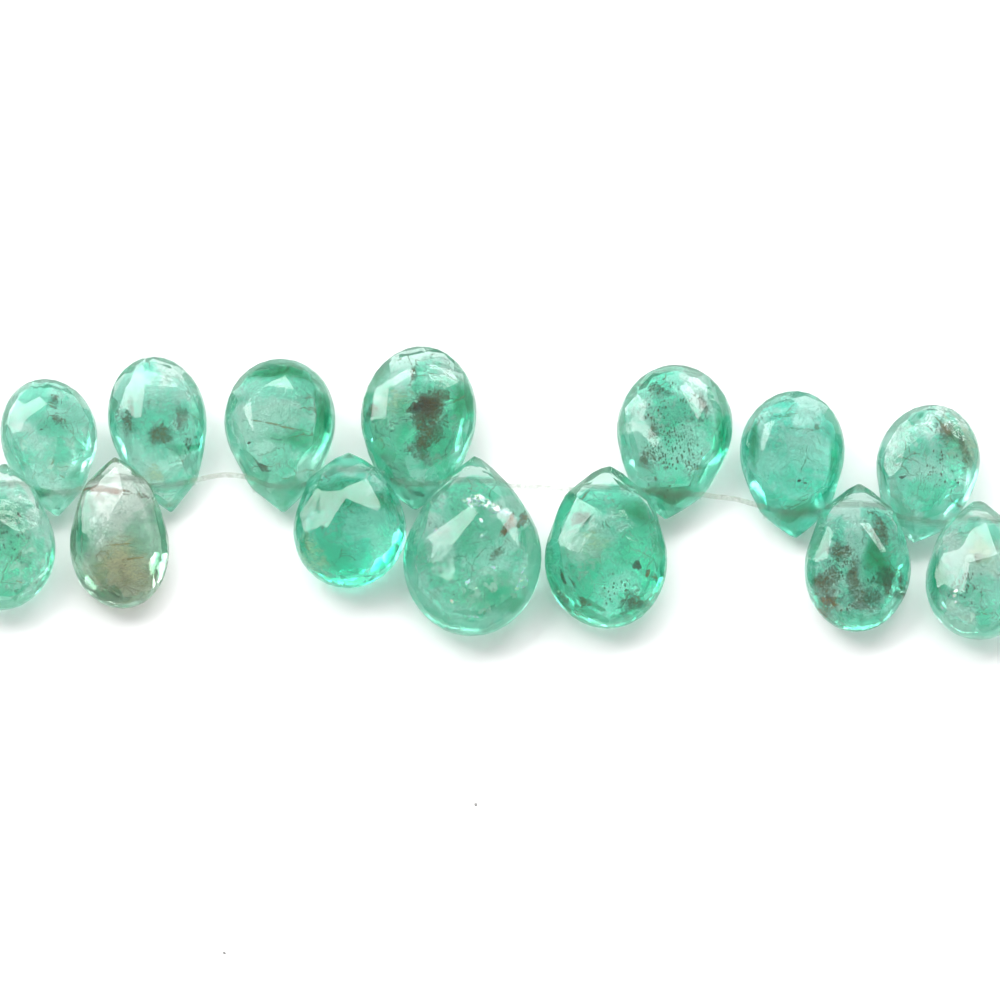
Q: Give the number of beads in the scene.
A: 14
